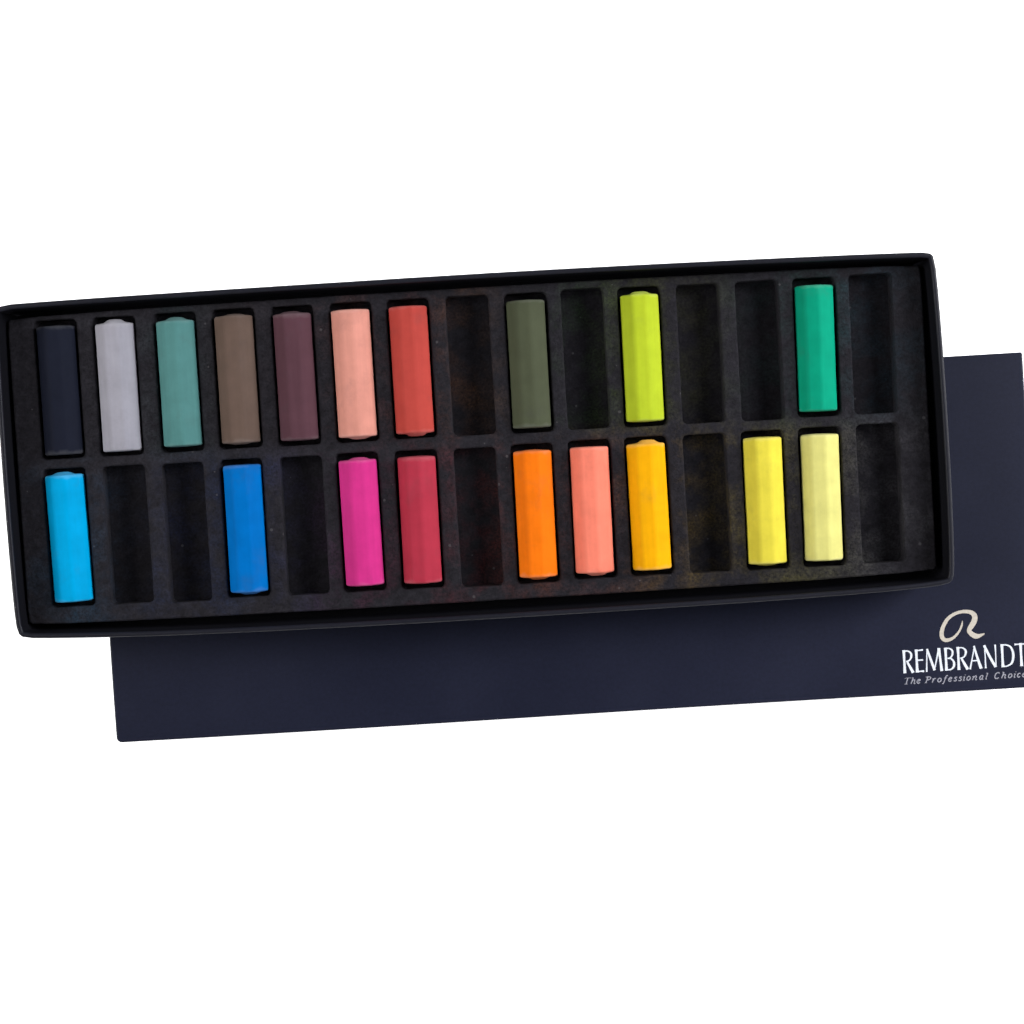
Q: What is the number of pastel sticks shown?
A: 19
